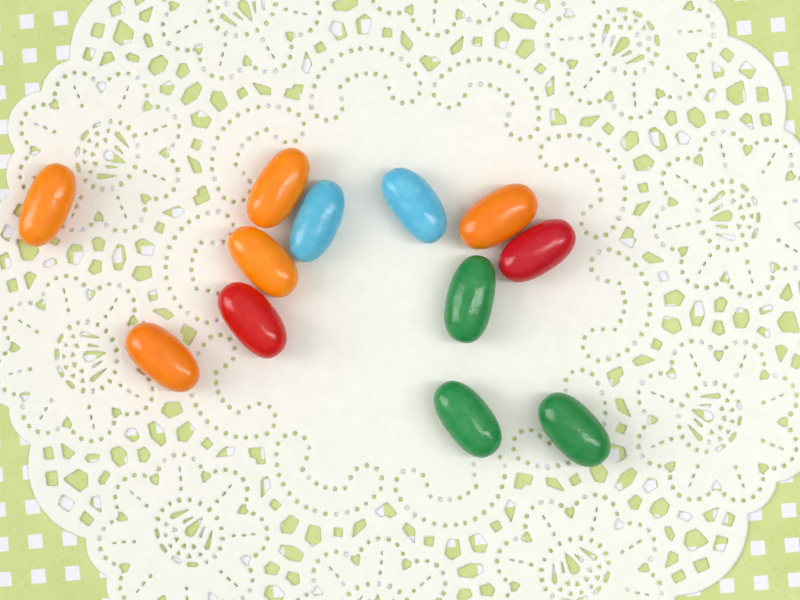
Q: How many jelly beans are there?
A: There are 12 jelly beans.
